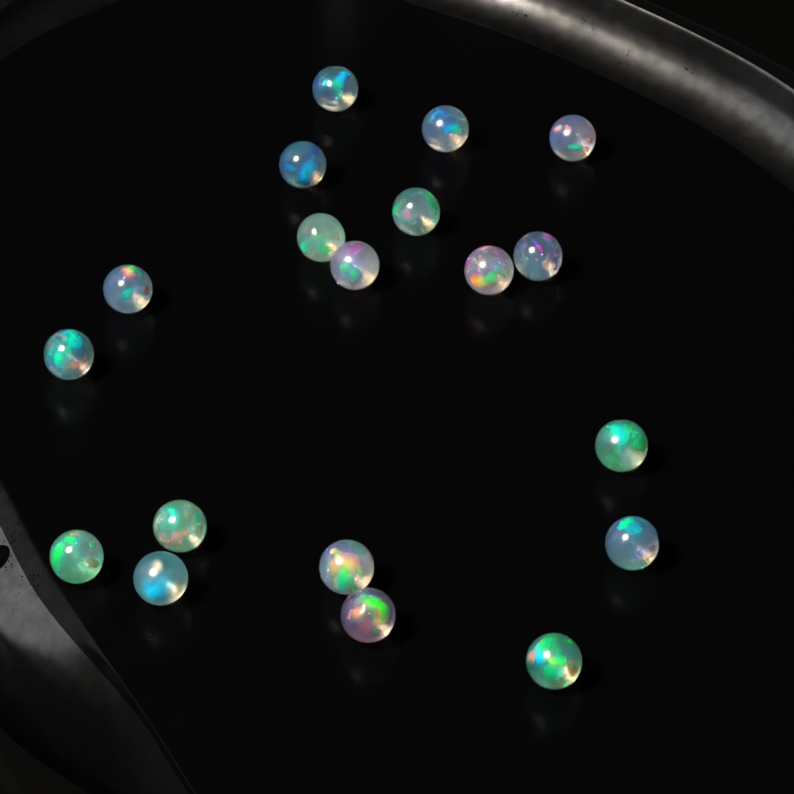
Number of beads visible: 19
